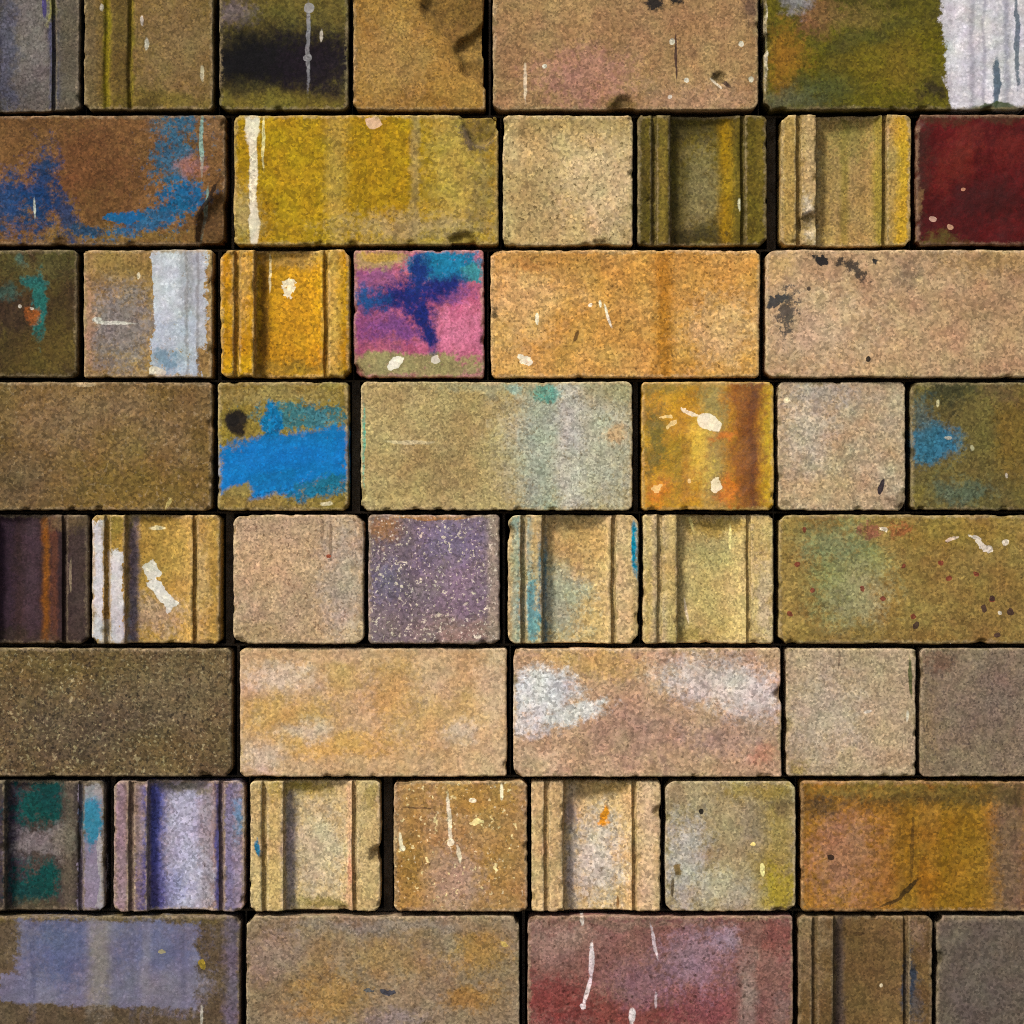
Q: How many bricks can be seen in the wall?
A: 48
